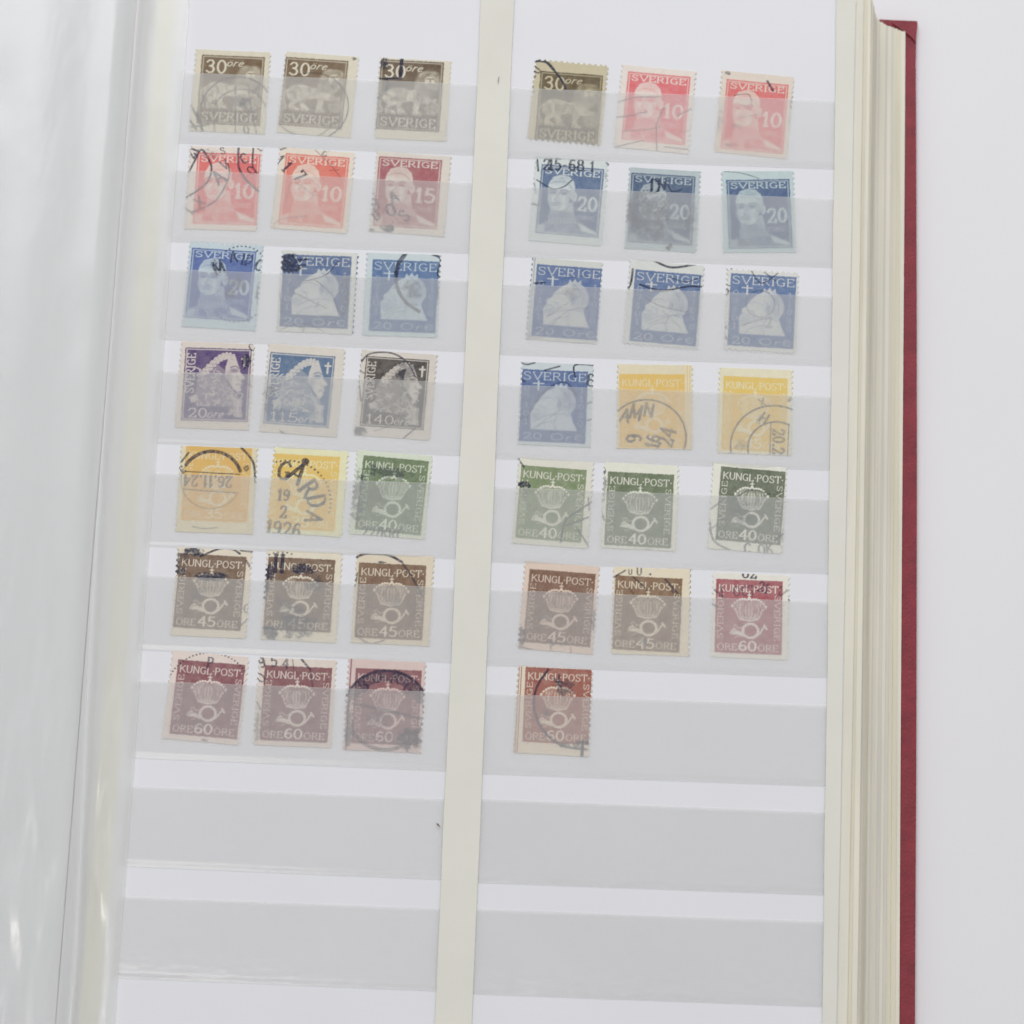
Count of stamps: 40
